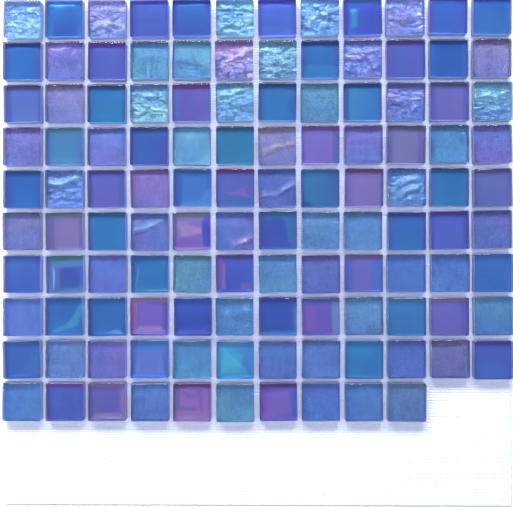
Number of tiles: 118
